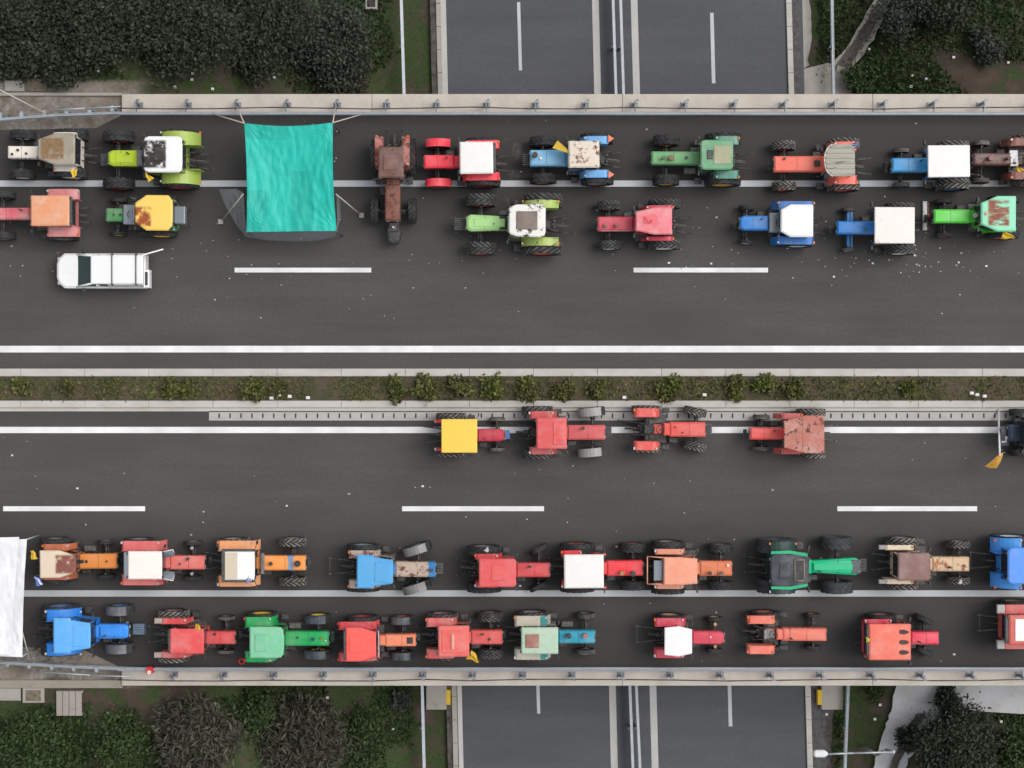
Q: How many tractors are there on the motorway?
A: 41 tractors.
